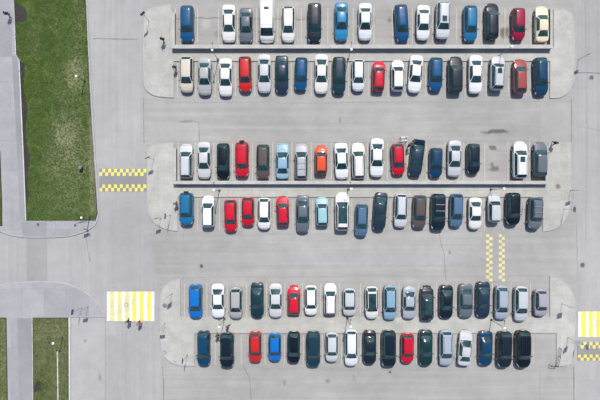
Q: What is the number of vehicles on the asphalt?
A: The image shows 107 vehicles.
